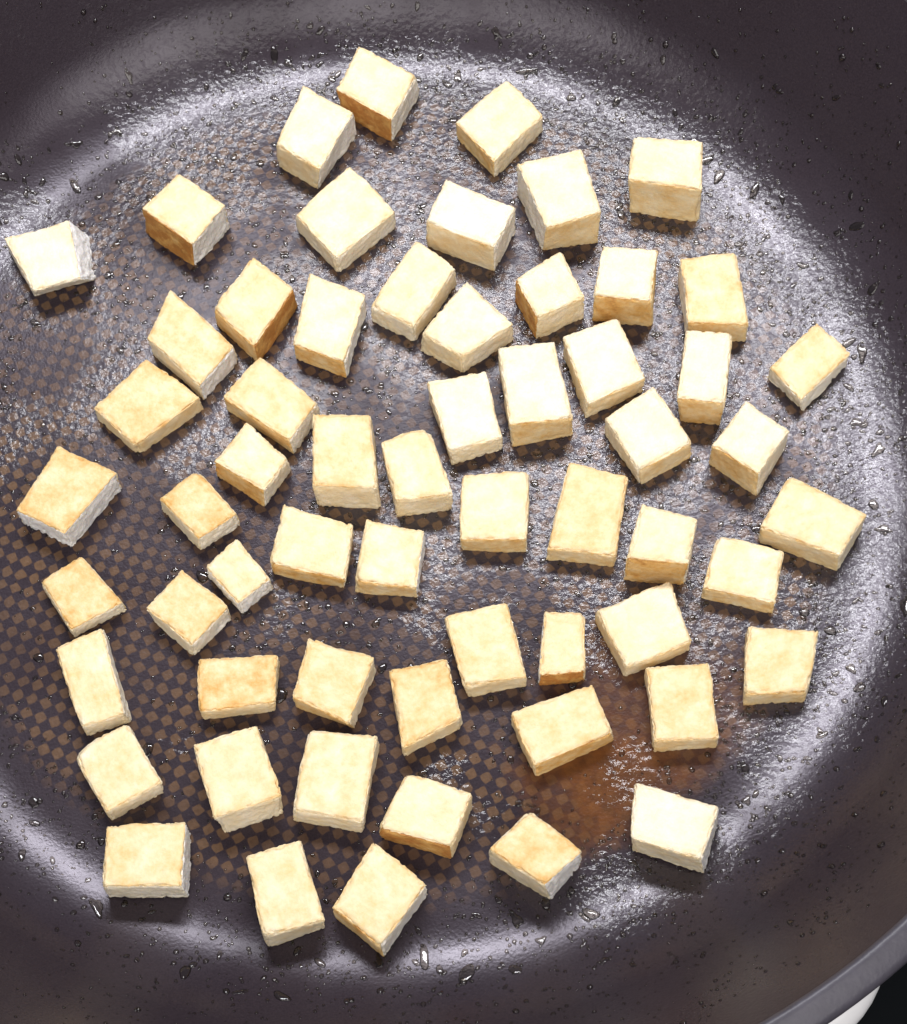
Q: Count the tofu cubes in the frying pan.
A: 60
